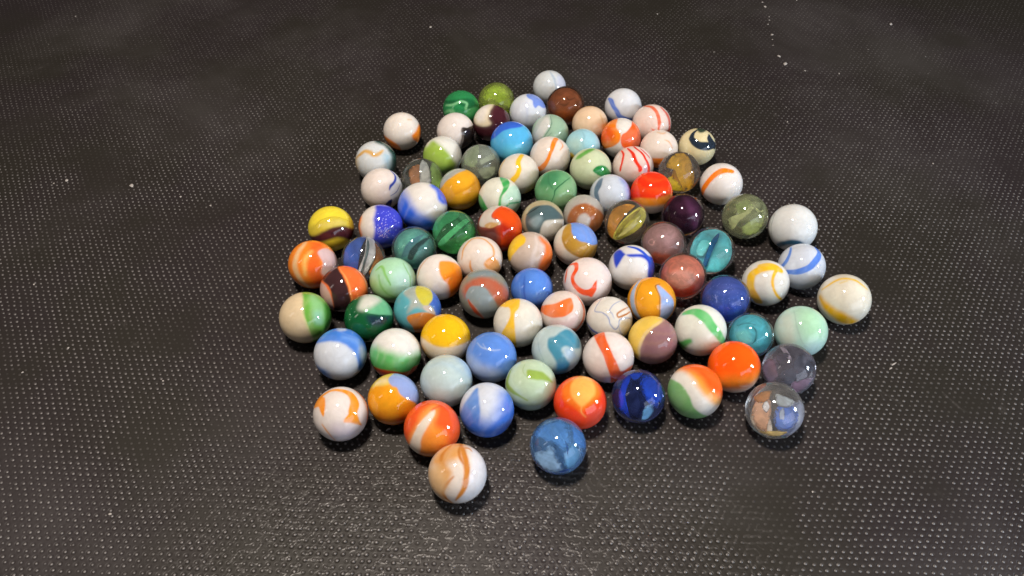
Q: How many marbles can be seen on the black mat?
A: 95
